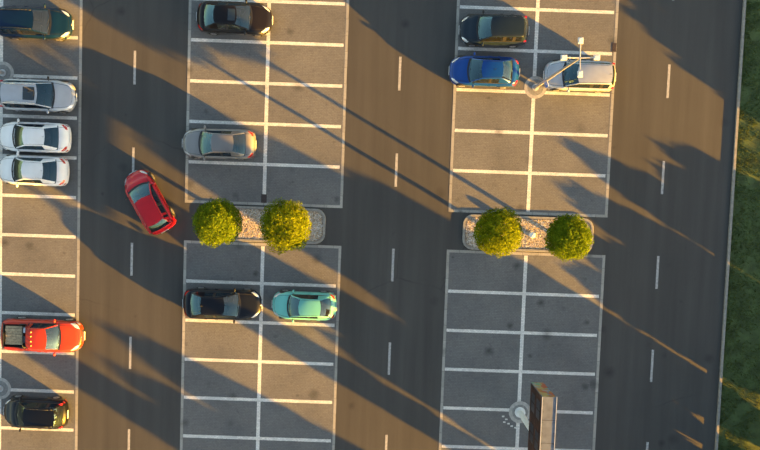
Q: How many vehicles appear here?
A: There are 14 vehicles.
